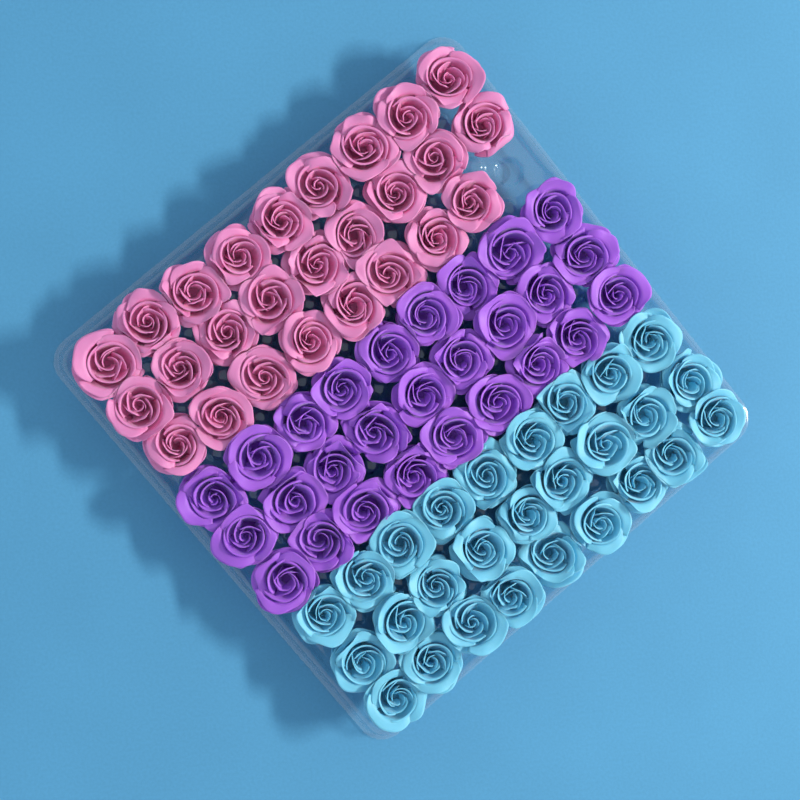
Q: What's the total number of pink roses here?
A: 26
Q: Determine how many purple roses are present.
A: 27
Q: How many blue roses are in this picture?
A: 27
